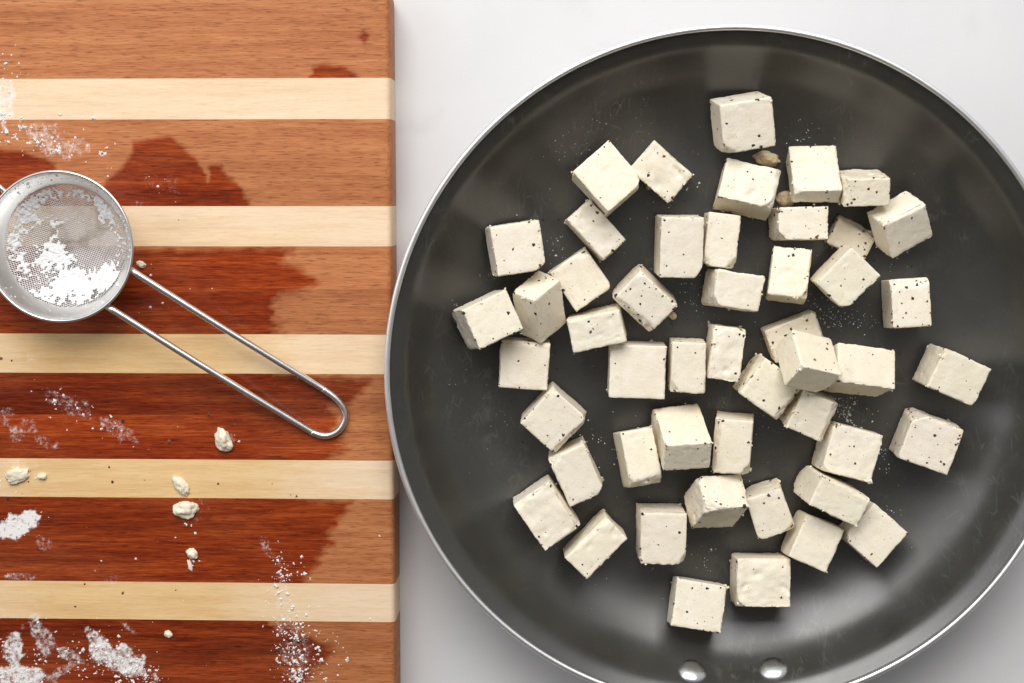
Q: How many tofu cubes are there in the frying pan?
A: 49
